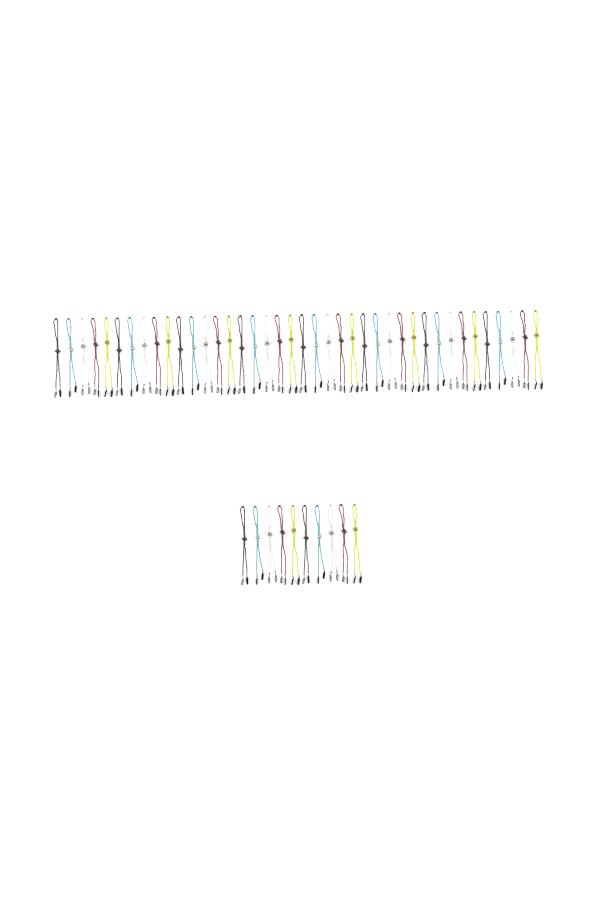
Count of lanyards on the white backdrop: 50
